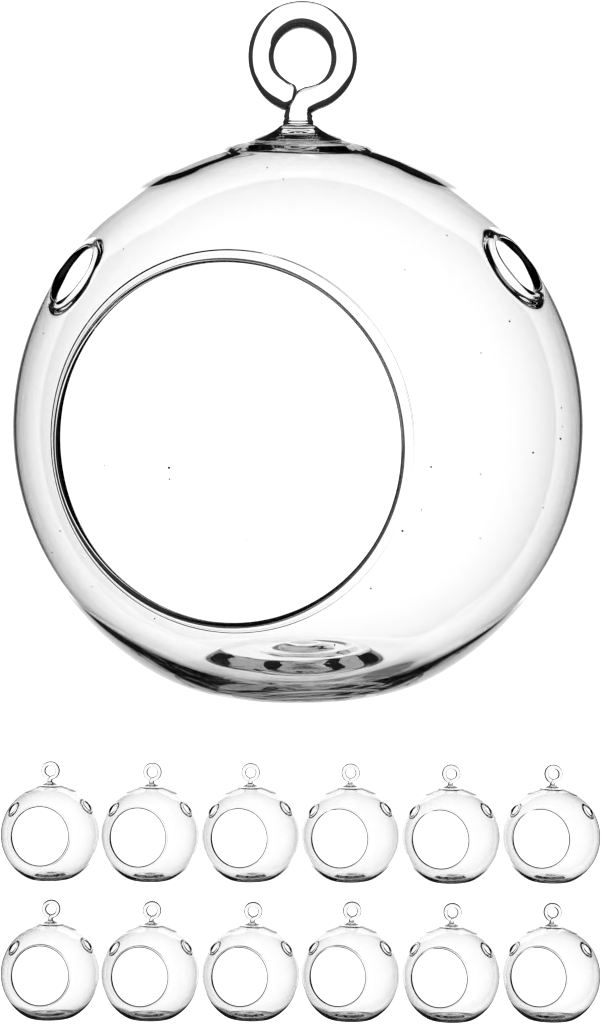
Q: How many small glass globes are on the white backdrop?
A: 12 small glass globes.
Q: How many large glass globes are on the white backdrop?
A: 1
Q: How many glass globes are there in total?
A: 13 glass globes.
